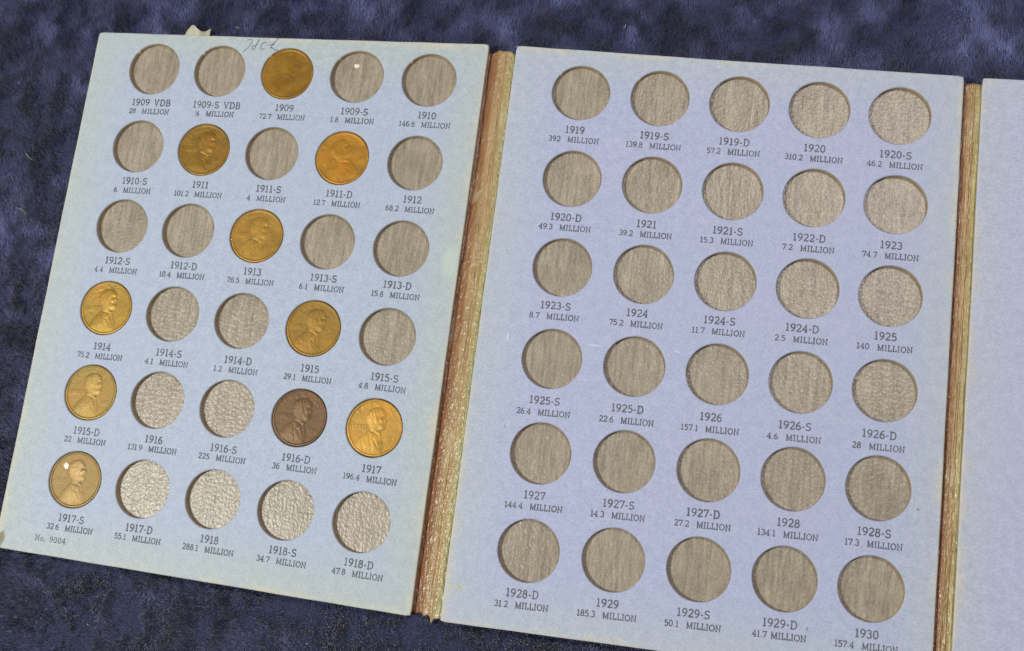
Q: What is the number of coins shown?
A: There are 10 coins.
